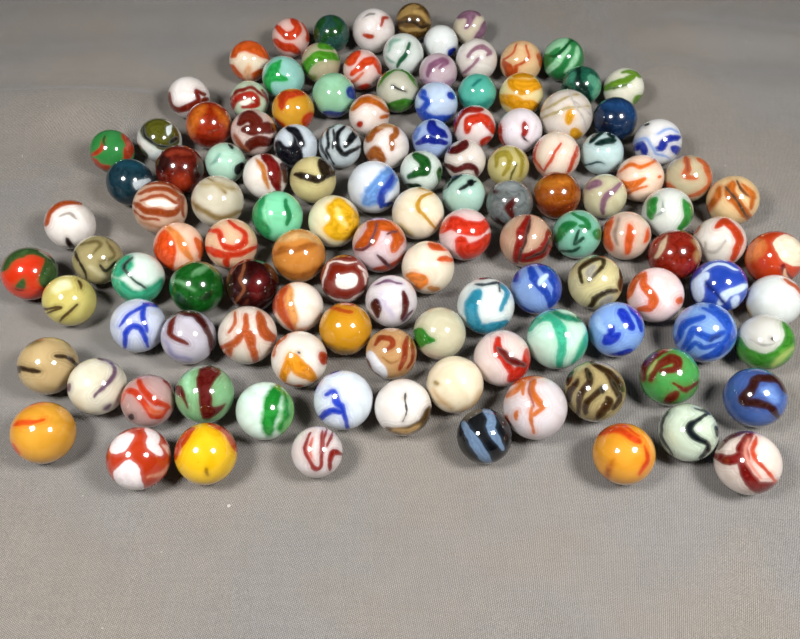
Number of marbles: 123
